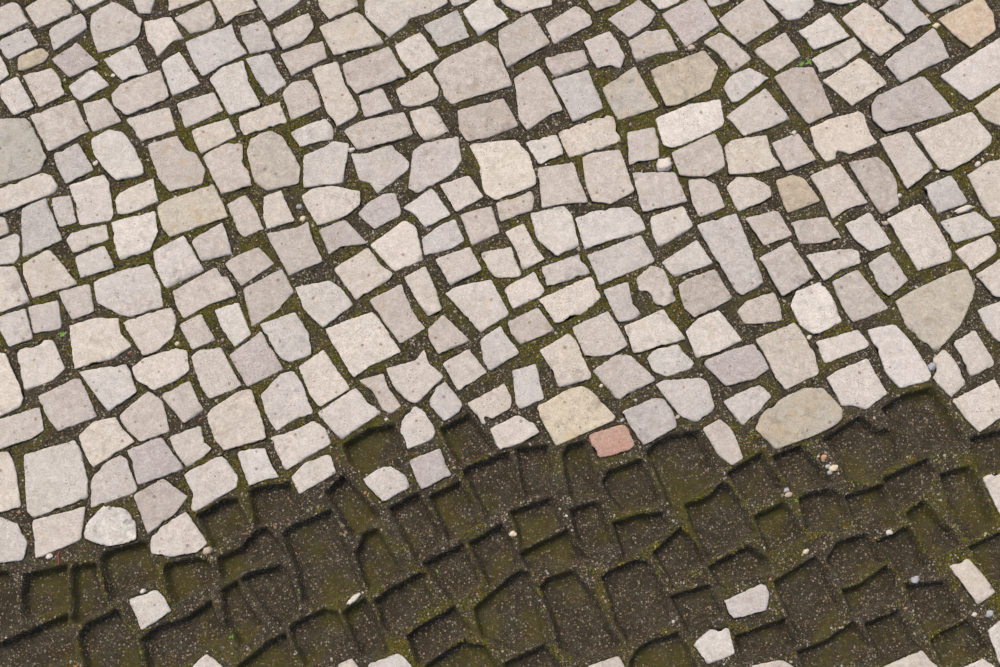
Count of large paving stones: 122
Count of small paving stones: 143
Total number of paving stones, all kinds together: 265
